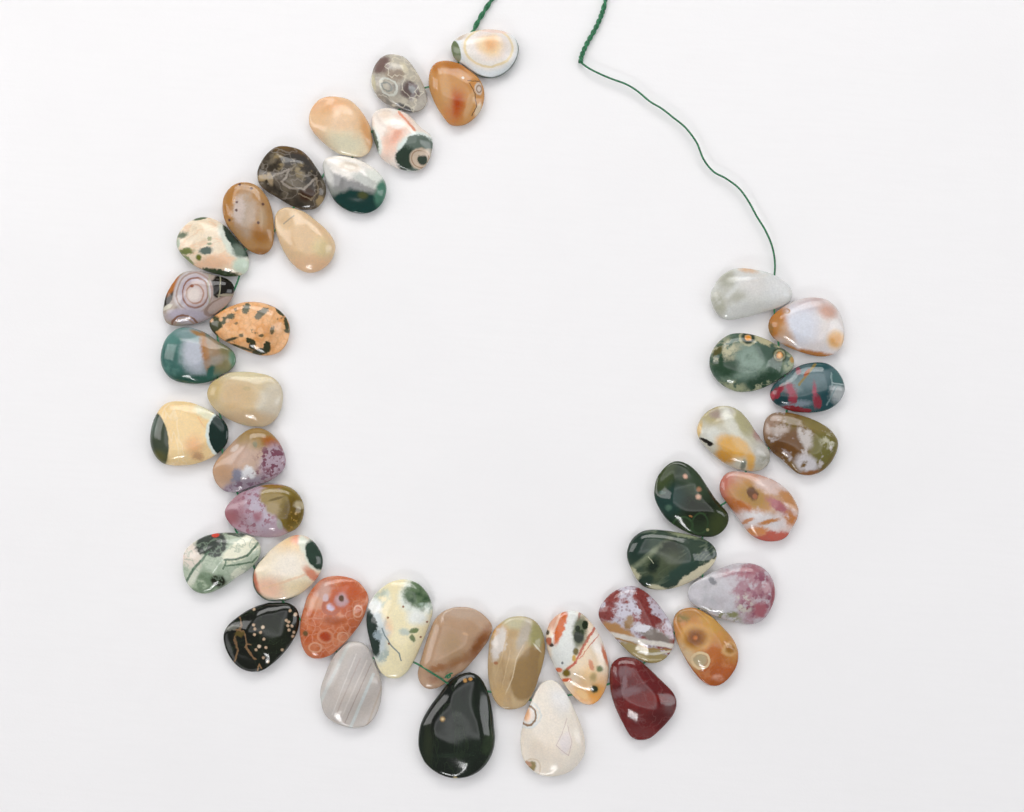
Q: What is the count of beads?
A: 41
